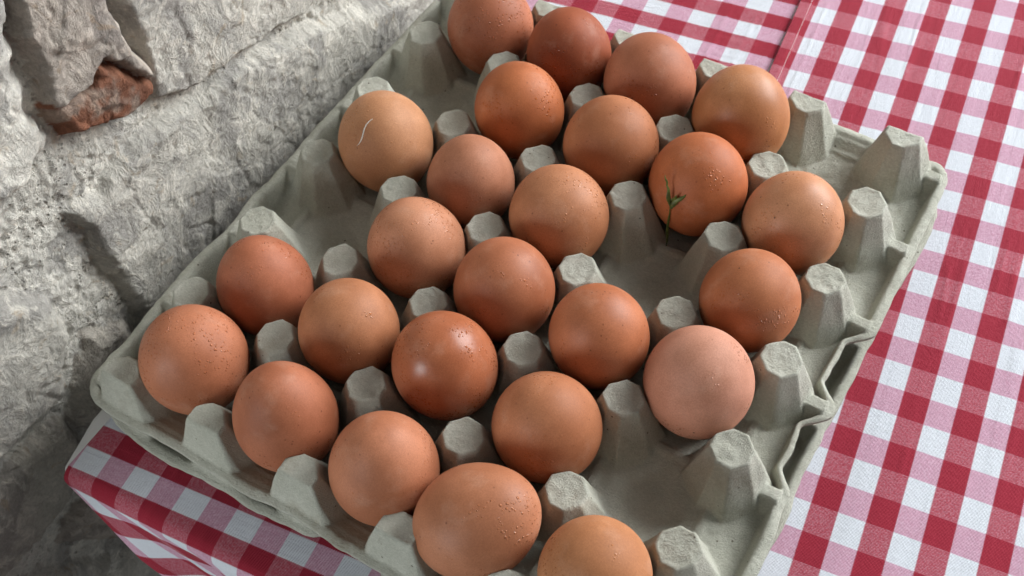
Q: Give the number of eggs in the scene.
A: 25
